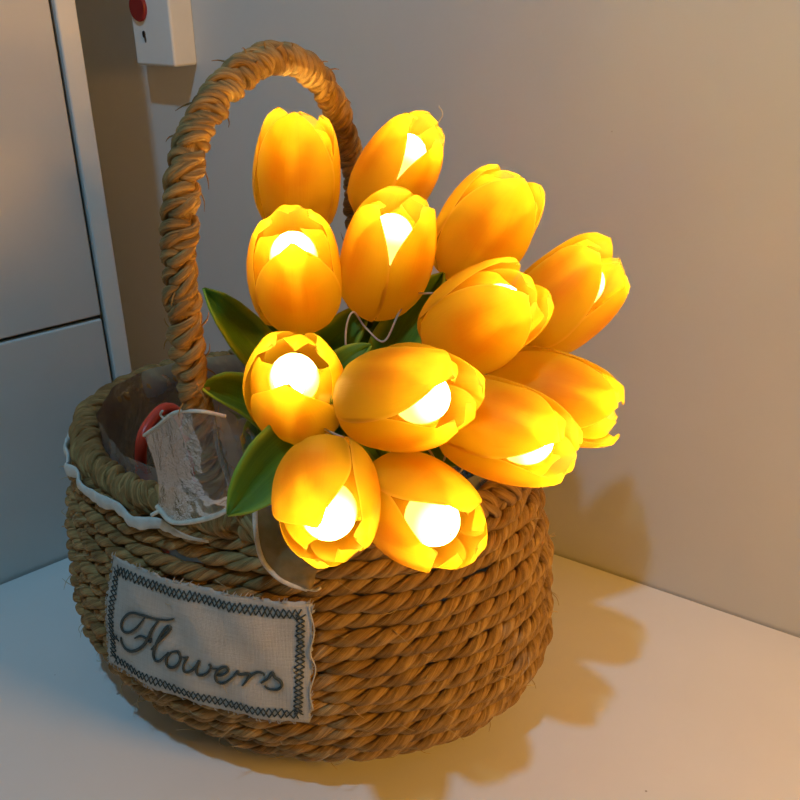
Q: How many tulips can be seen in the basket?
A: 13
